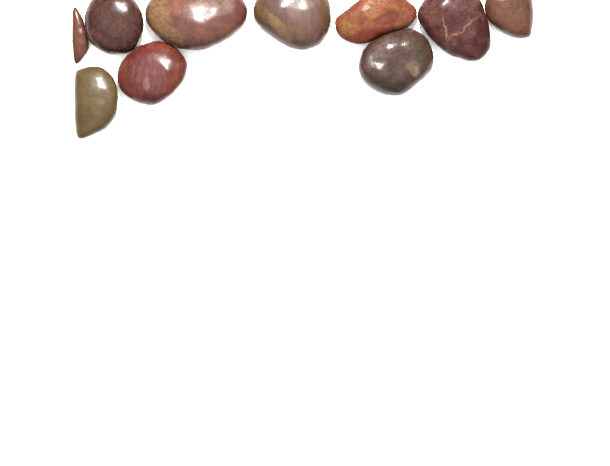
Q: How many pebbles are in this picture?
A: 10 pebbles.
